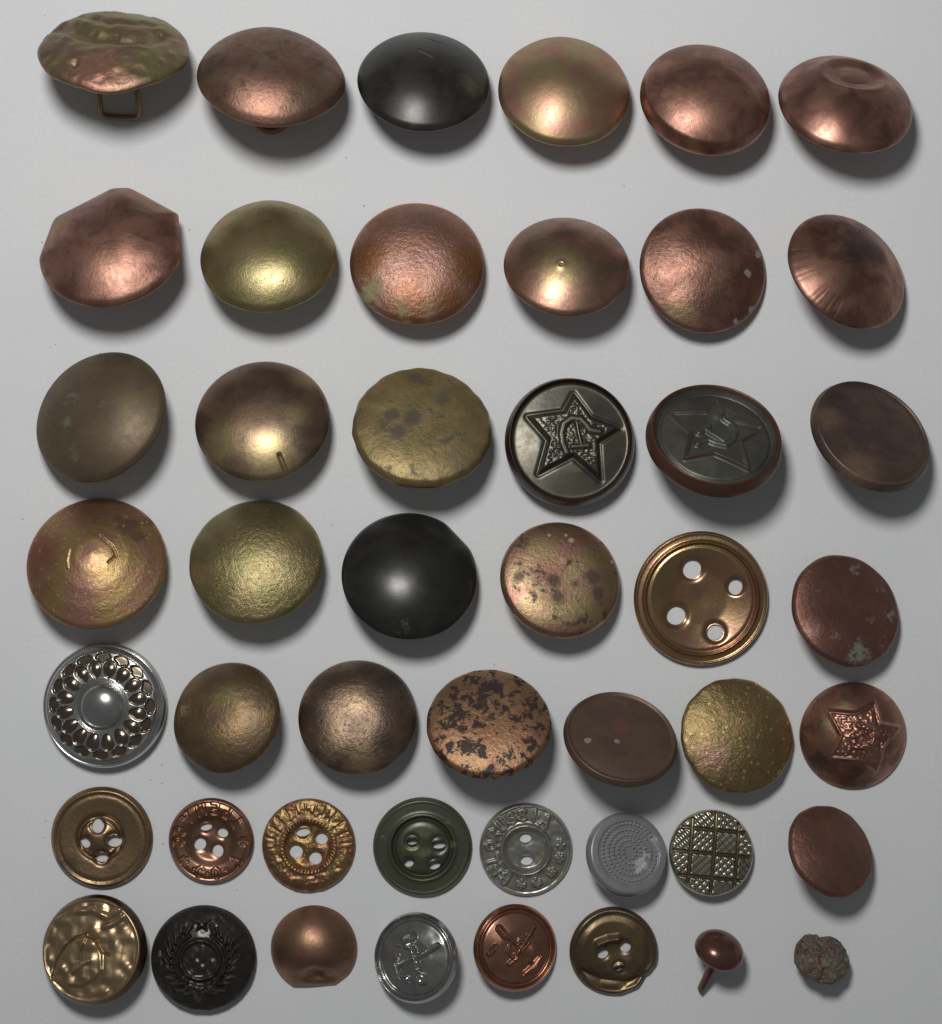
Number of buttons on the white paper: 47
